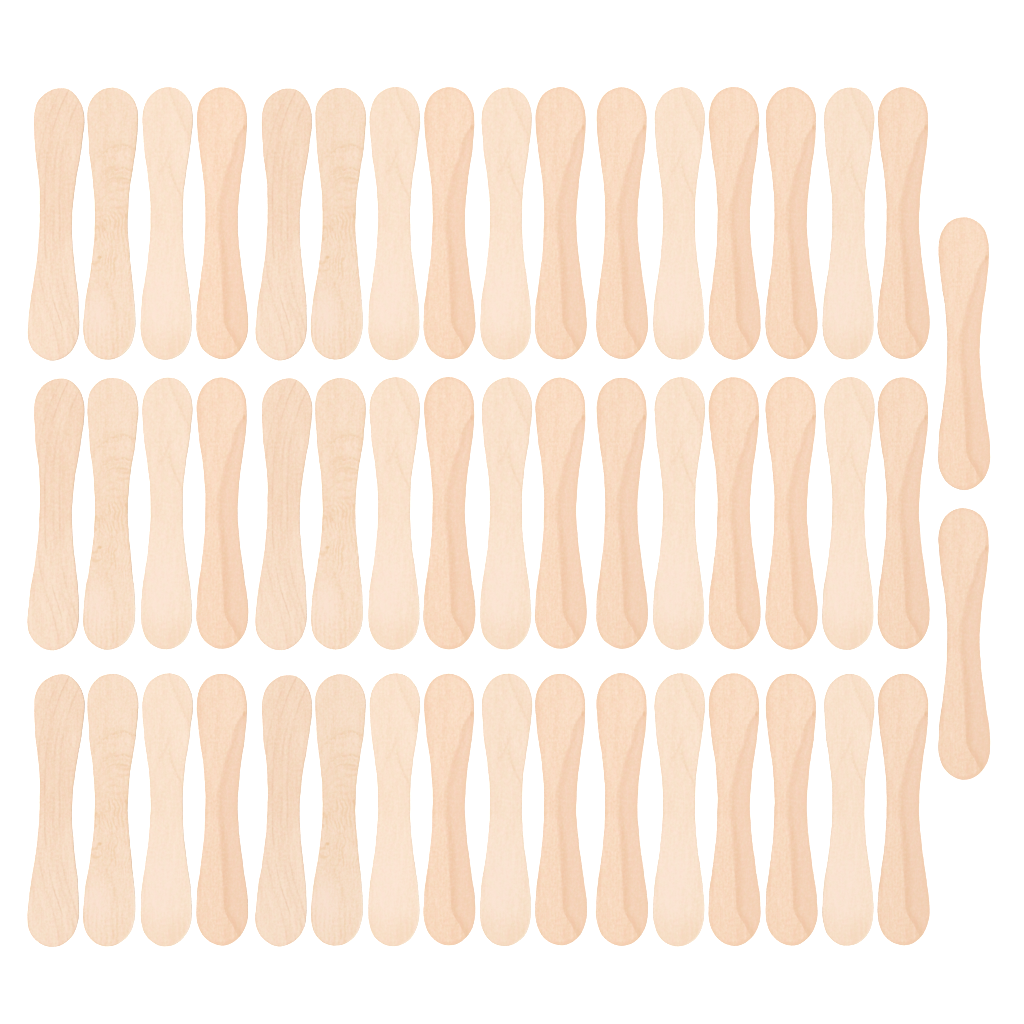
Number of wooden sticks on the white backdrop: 50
